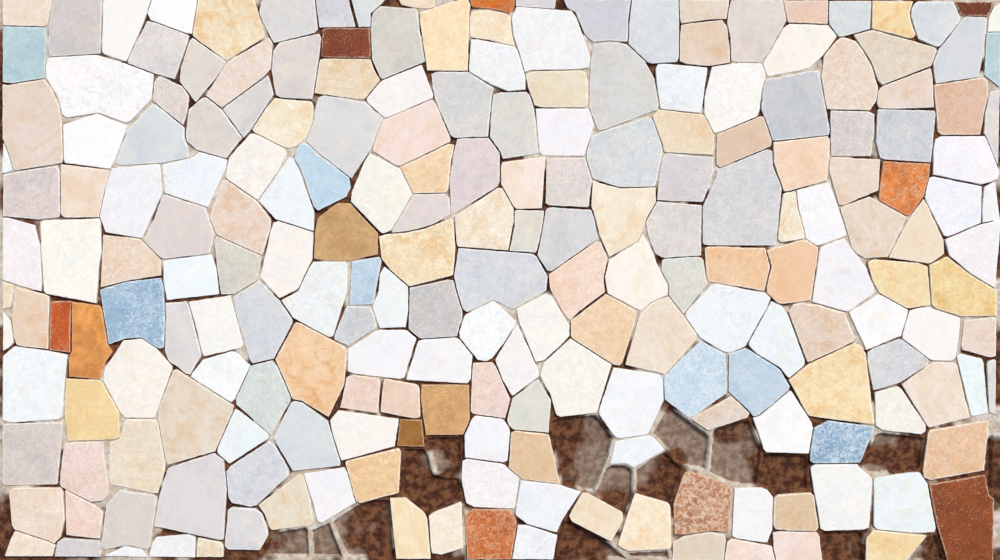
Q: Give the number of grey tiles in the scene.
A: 56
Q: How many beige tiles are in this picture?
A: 73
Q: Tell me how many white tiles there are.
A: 63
